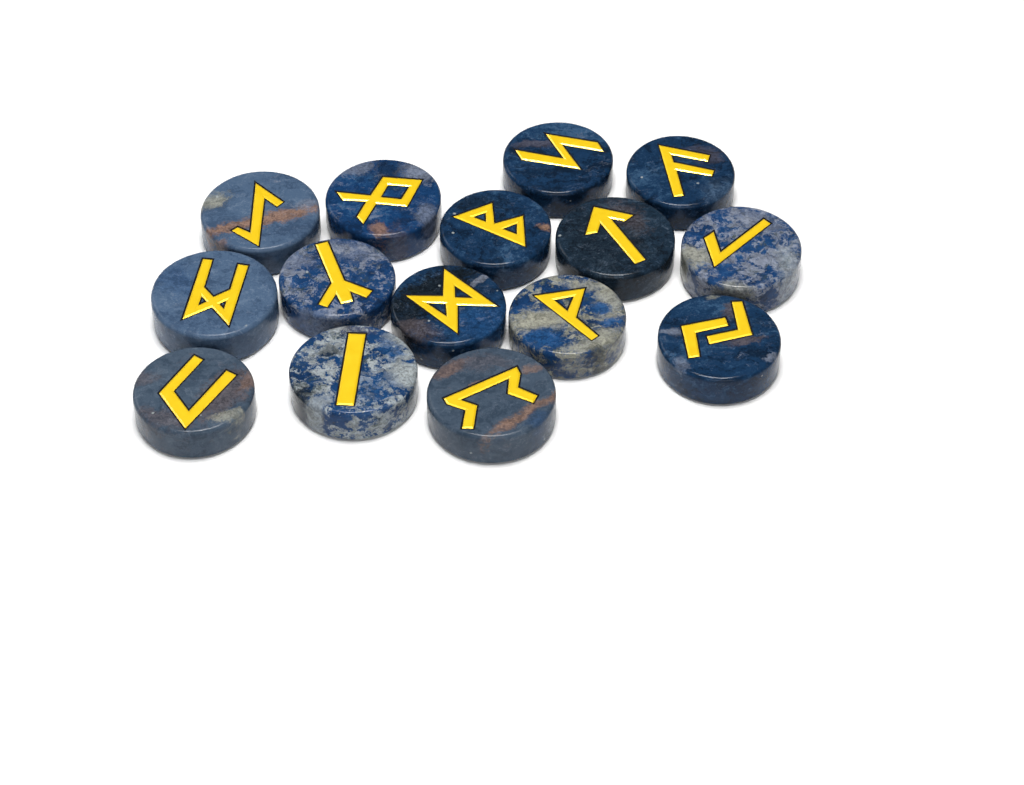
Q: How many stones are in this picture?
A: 15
